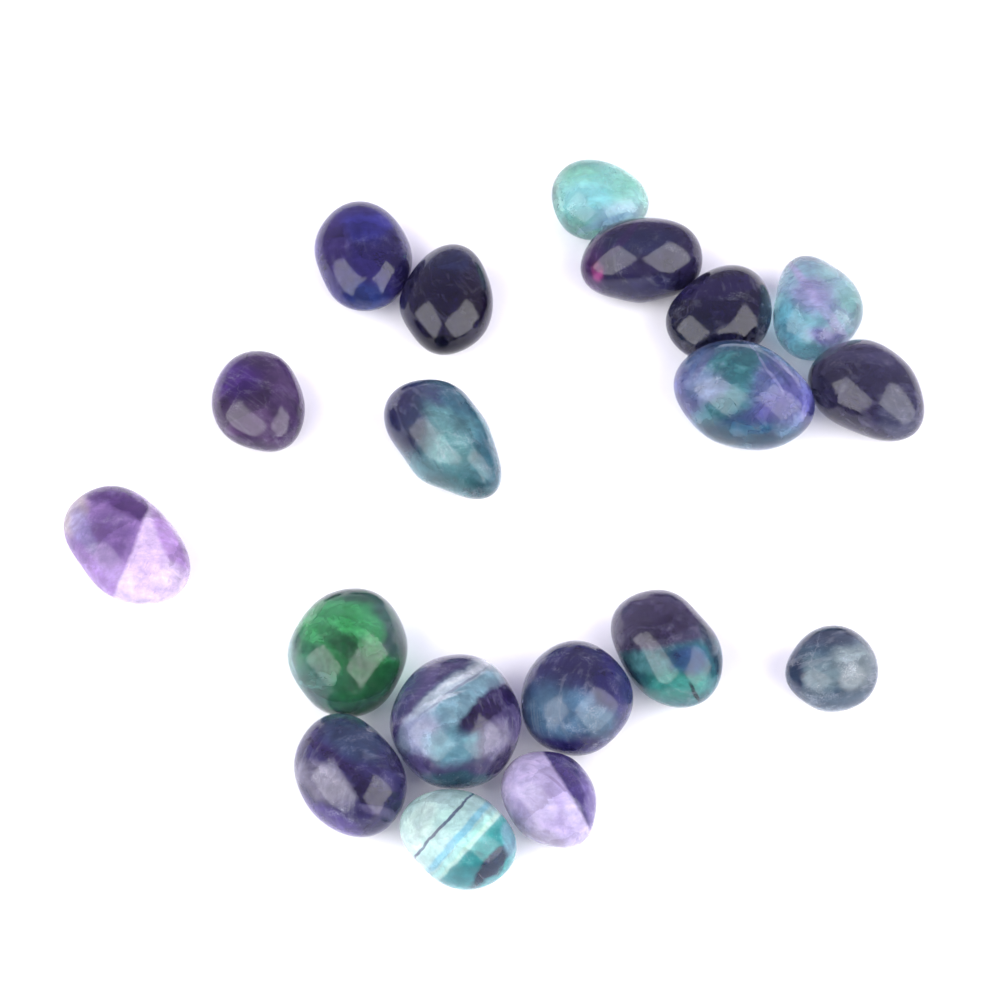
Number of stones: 19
